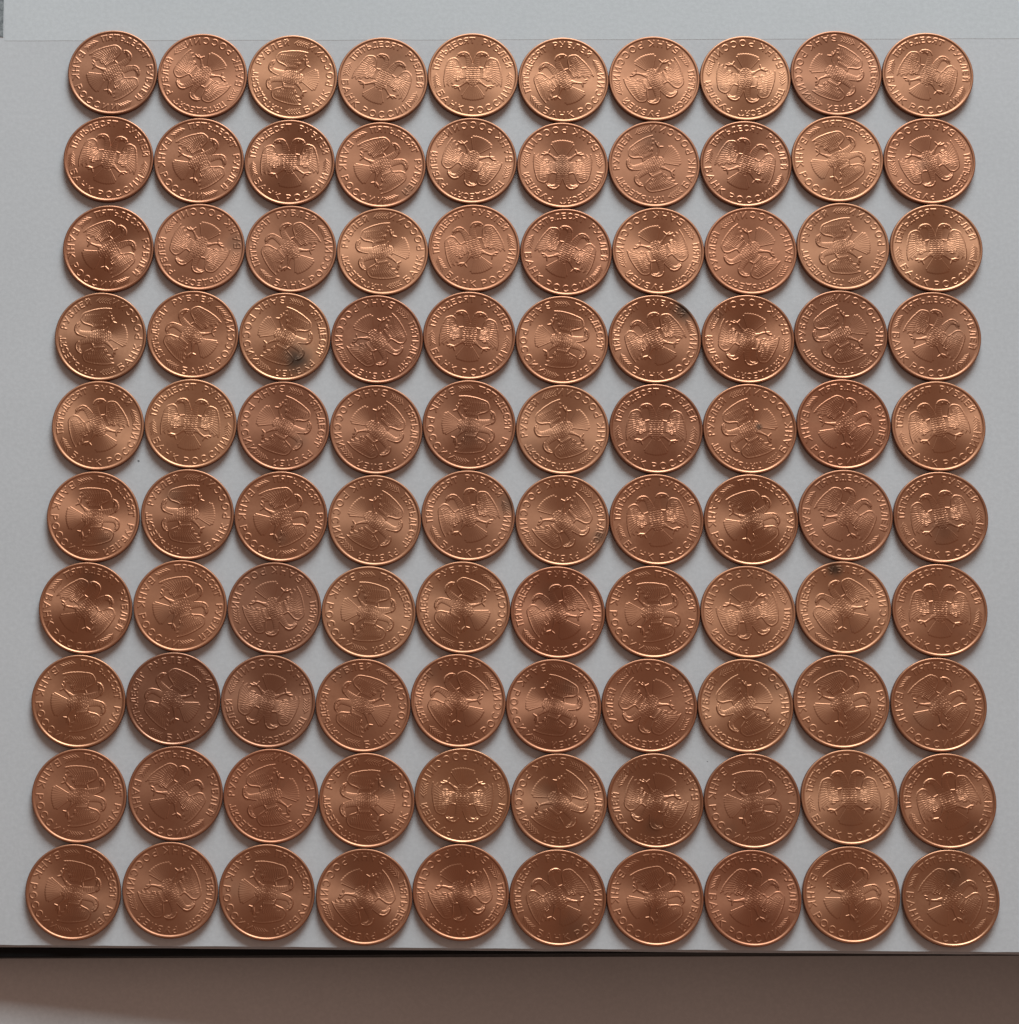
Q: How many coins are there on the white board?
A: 100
